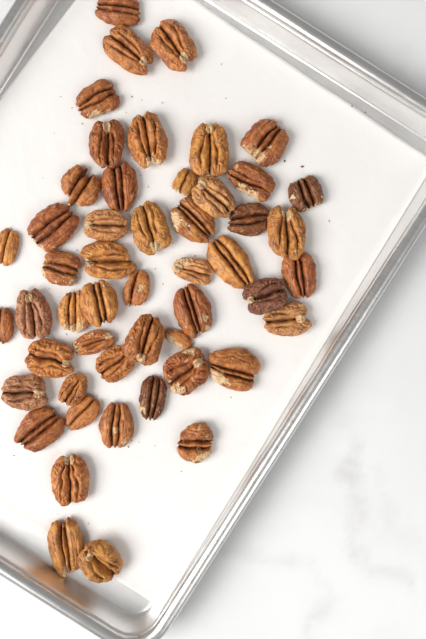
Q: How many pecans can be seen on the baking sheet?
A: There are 51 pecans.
